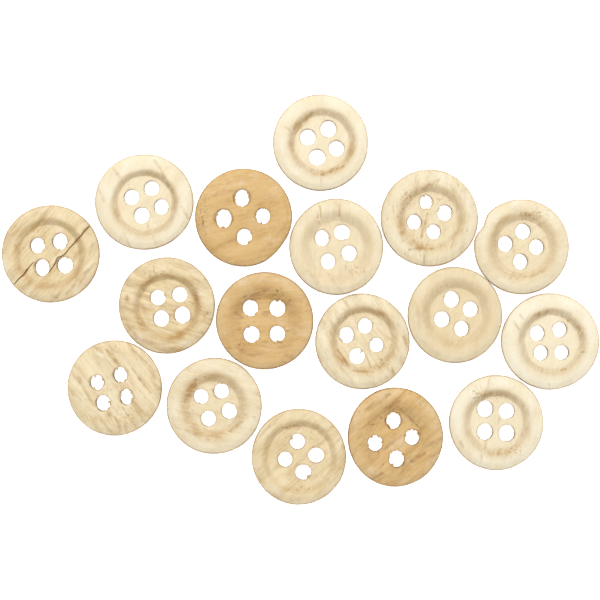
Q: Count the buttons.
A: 17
